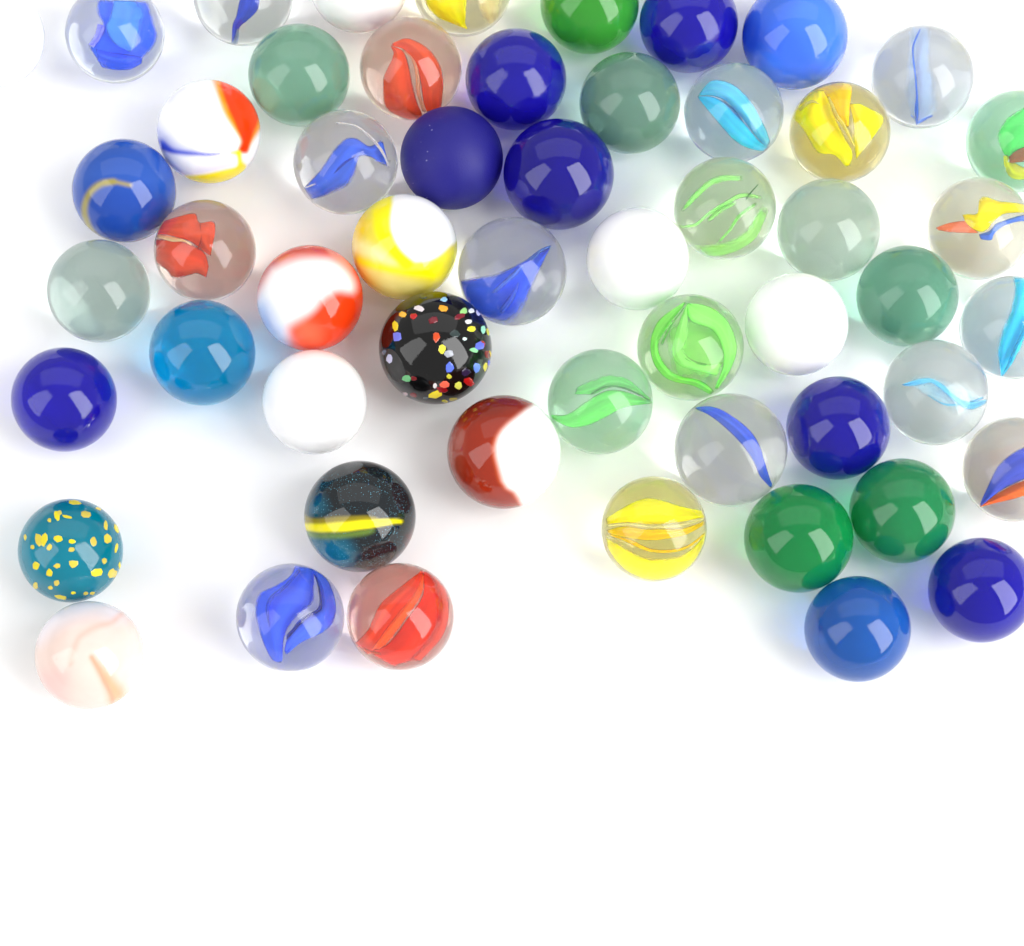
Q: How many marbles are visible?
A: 54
